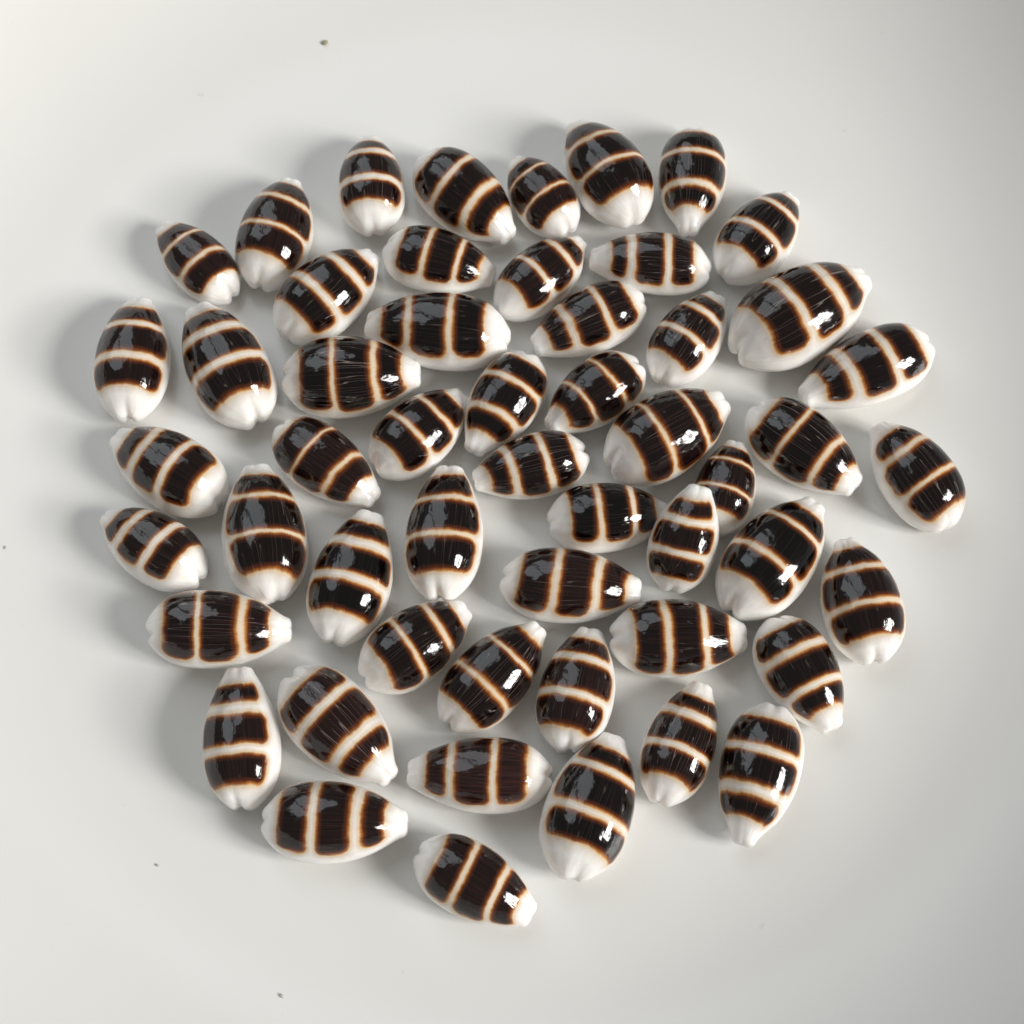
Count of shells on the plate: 53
